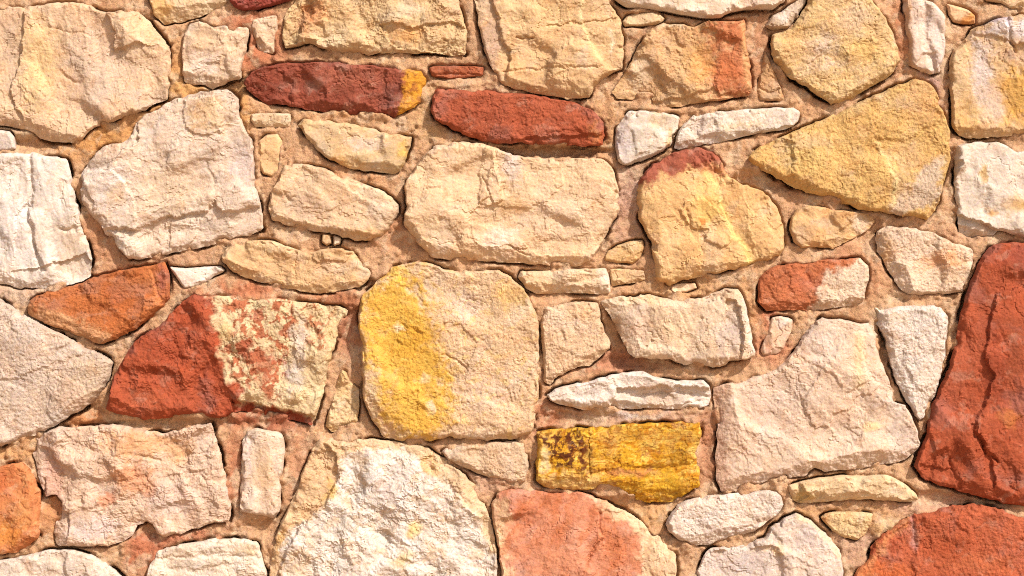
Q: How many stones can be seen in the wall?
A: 70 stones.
